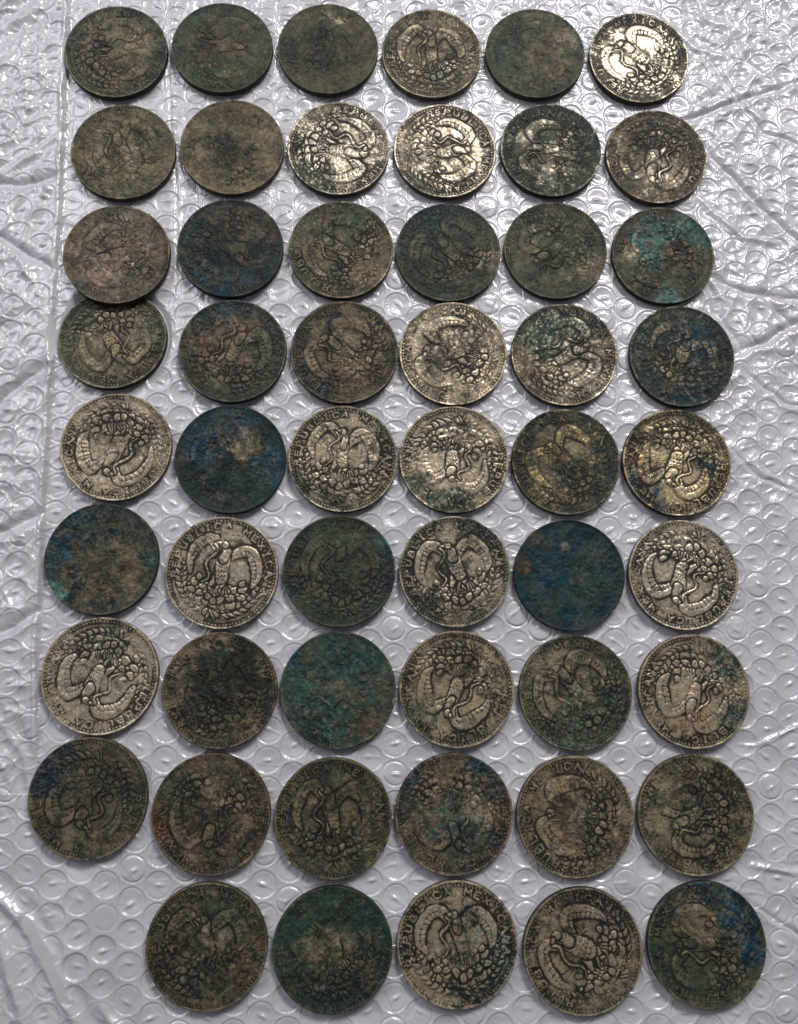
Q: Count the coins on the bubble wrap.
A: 53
